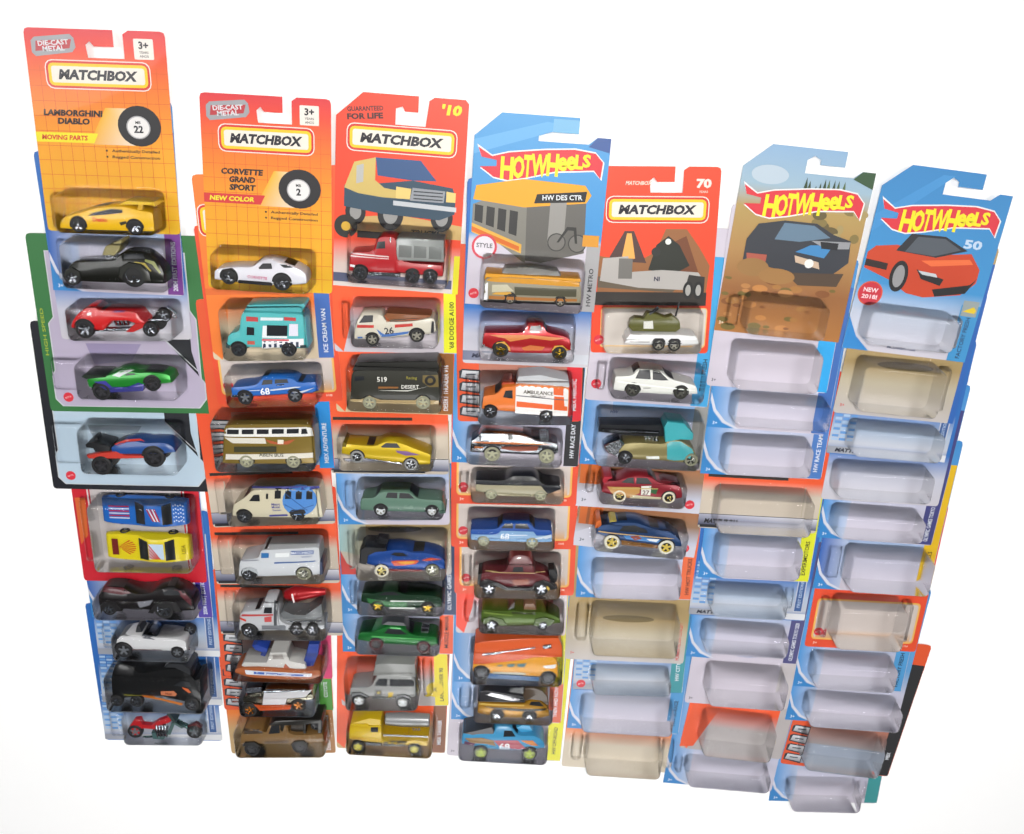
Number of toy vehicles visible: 47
